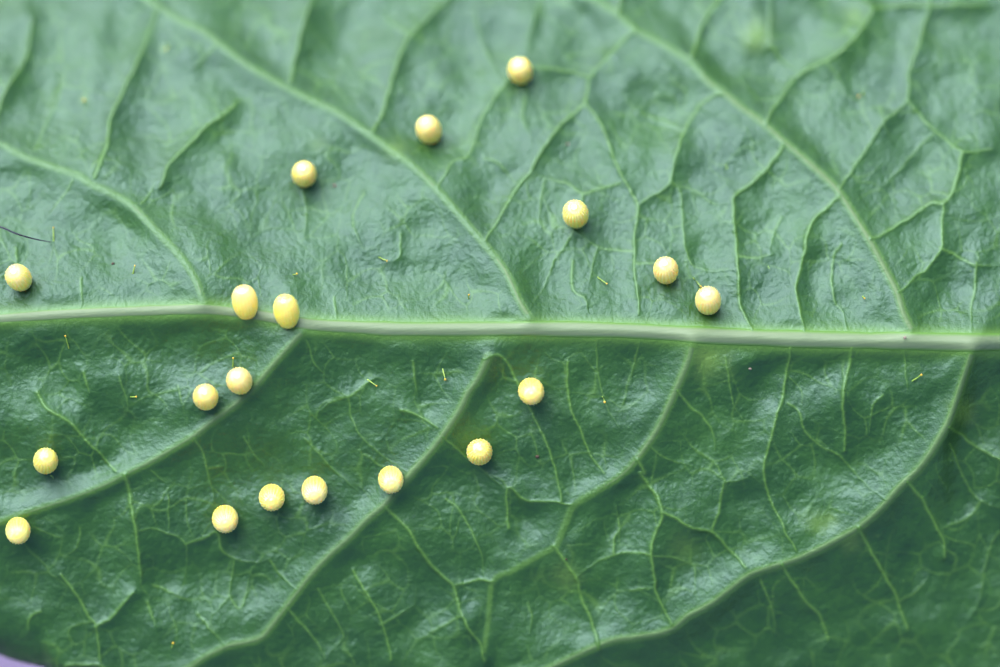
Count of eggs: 19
